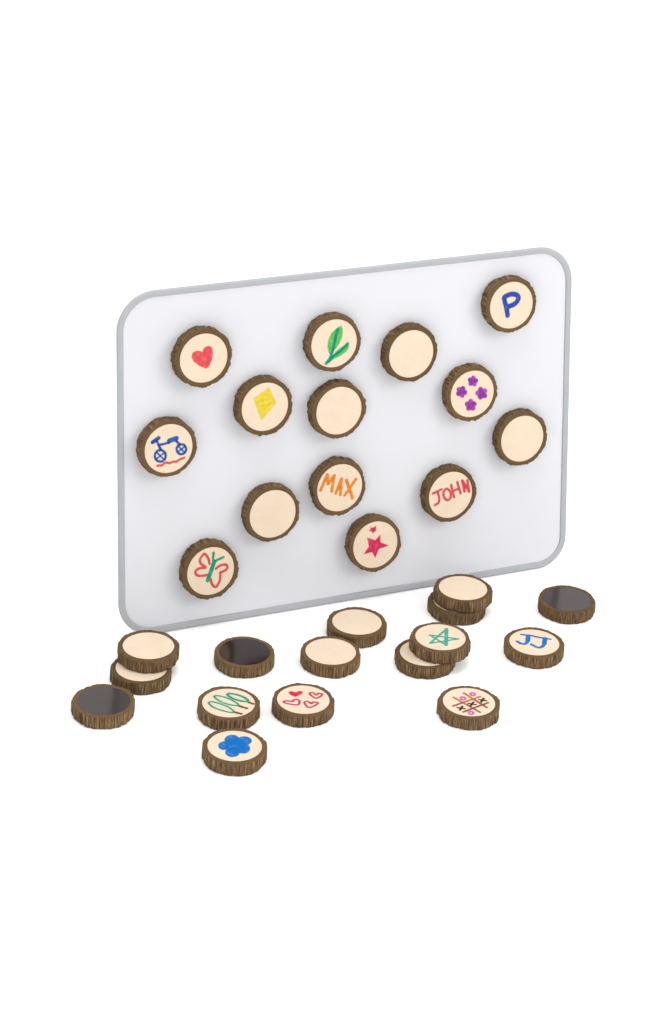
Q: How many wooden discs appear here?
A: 30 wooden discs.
